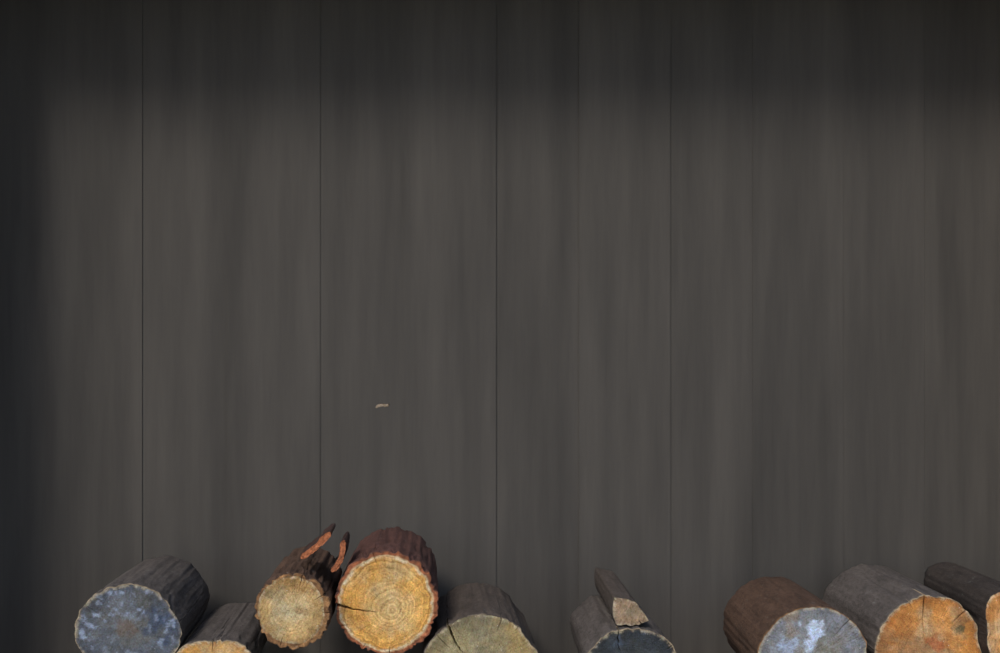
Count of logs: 10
